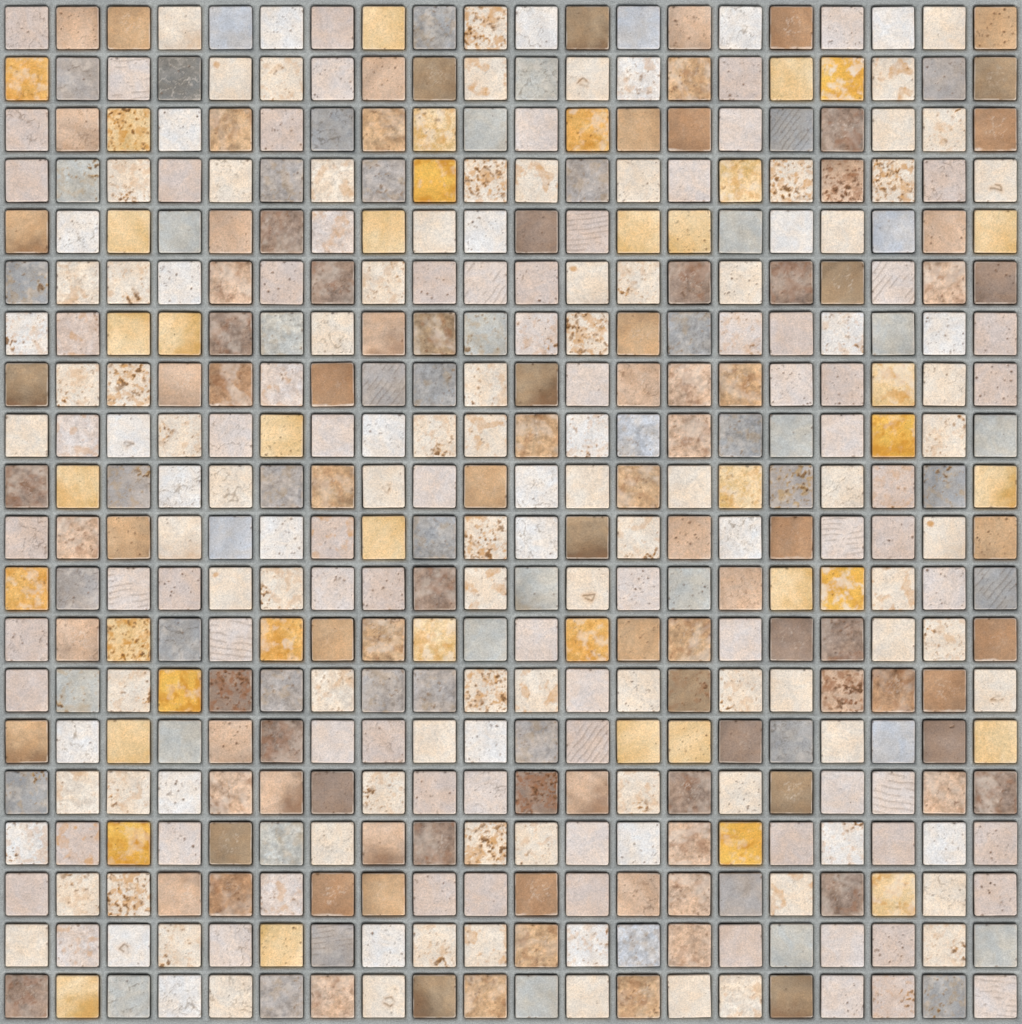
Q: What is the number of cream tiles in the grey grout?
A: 198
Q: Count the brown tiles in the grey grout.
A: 103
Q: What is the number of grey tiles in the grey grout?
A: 59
